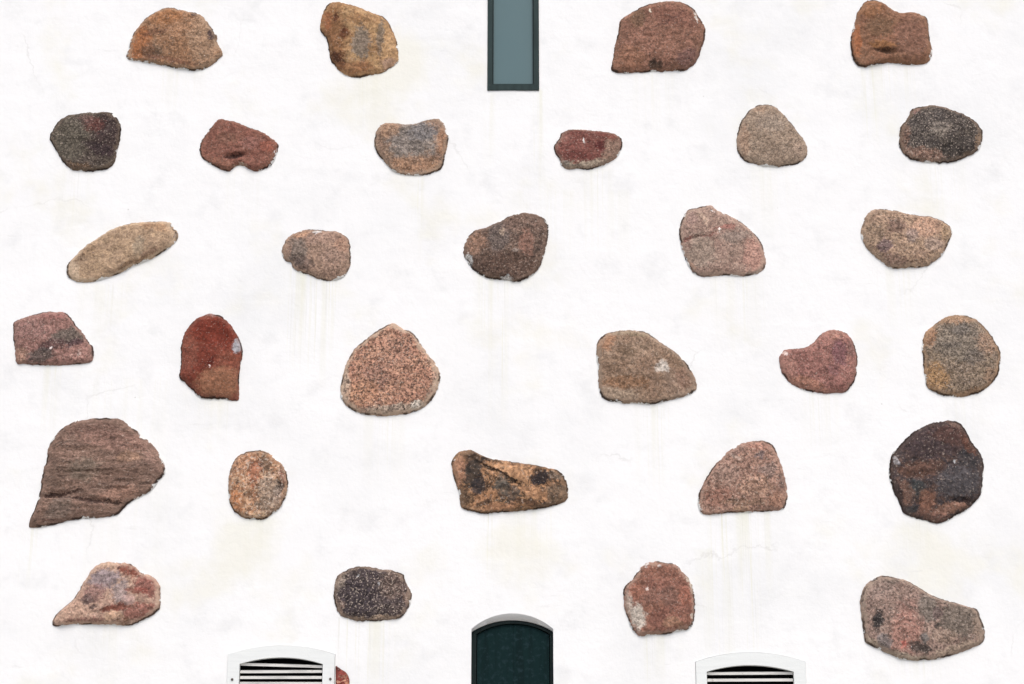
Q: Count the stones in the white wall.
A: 31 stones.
